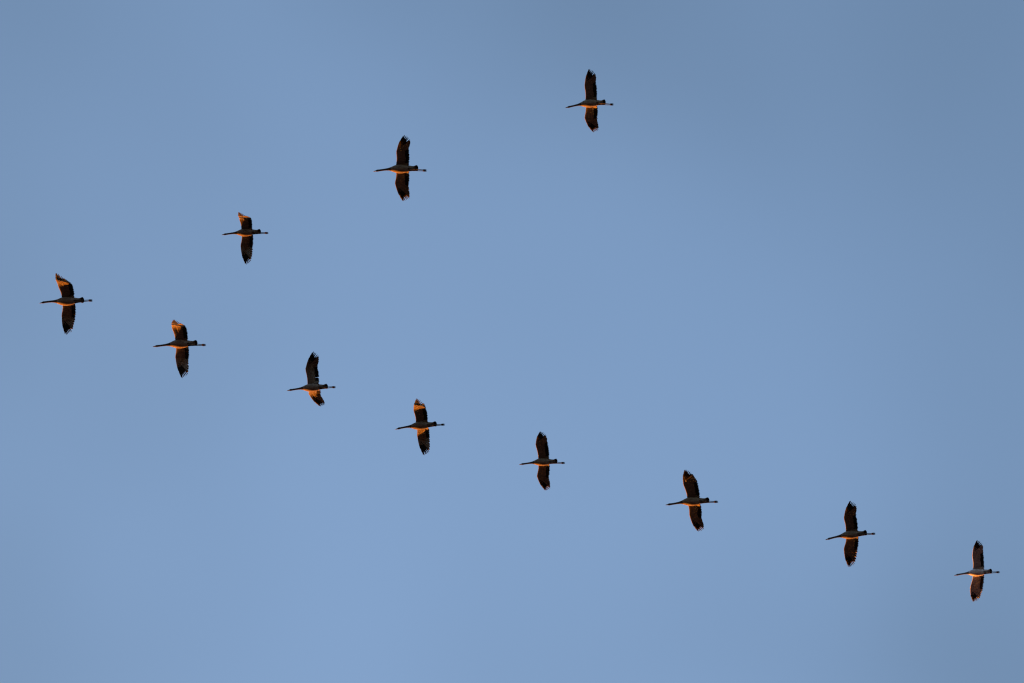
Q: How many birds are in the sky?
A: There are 11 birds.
